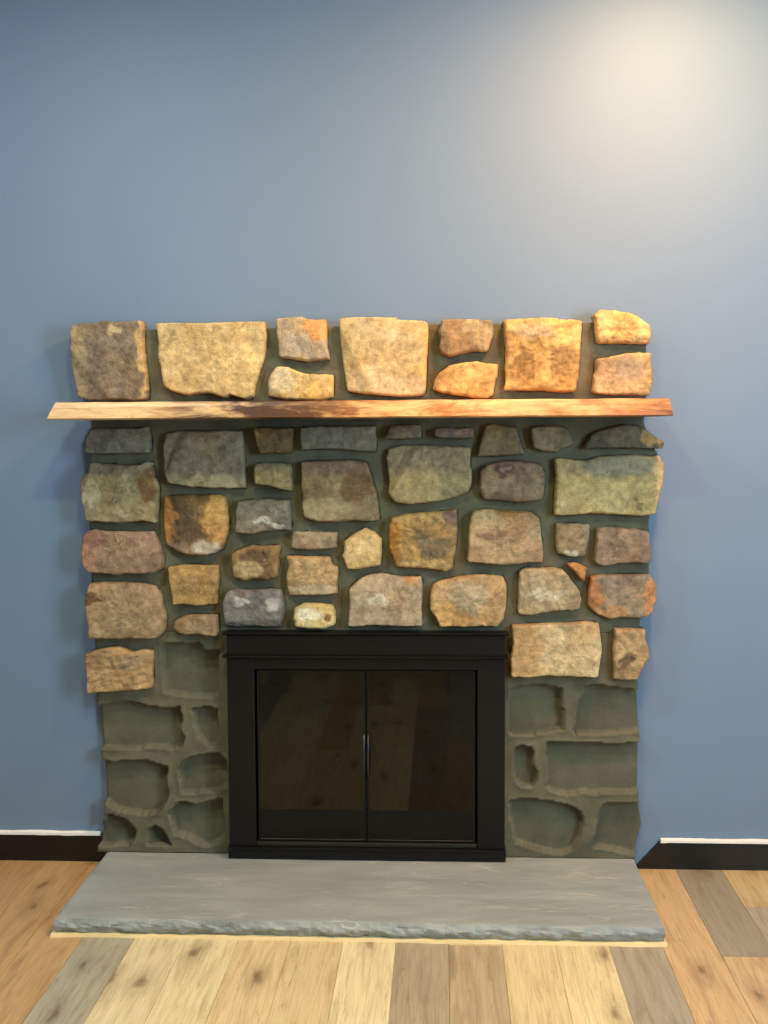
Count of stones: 49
